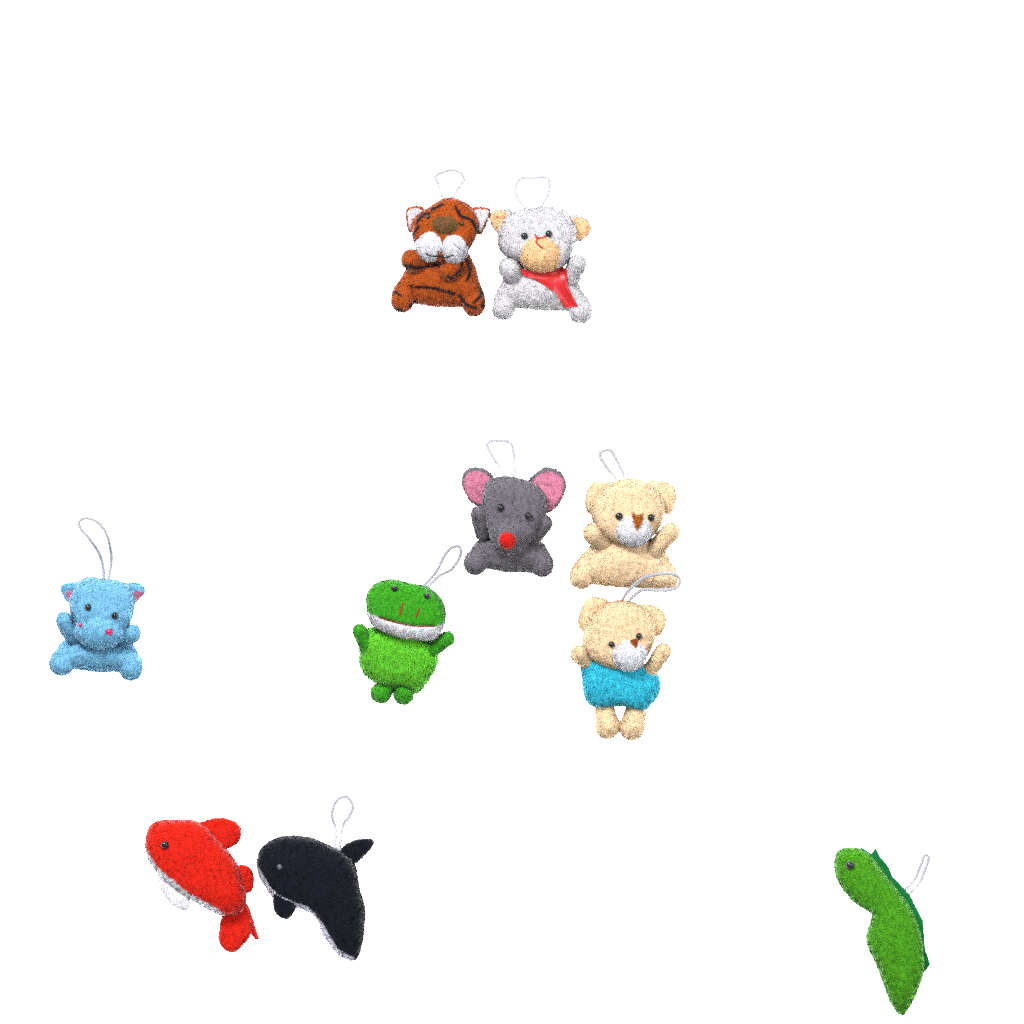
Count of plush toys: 10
